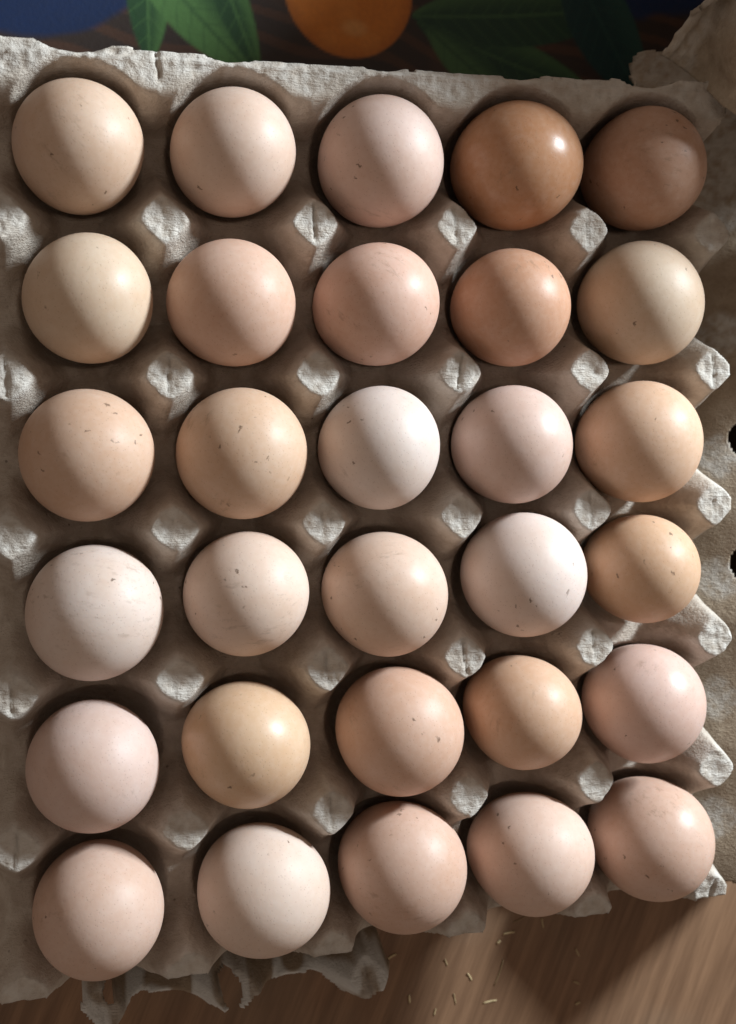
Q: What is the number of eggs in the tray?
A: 30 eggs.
